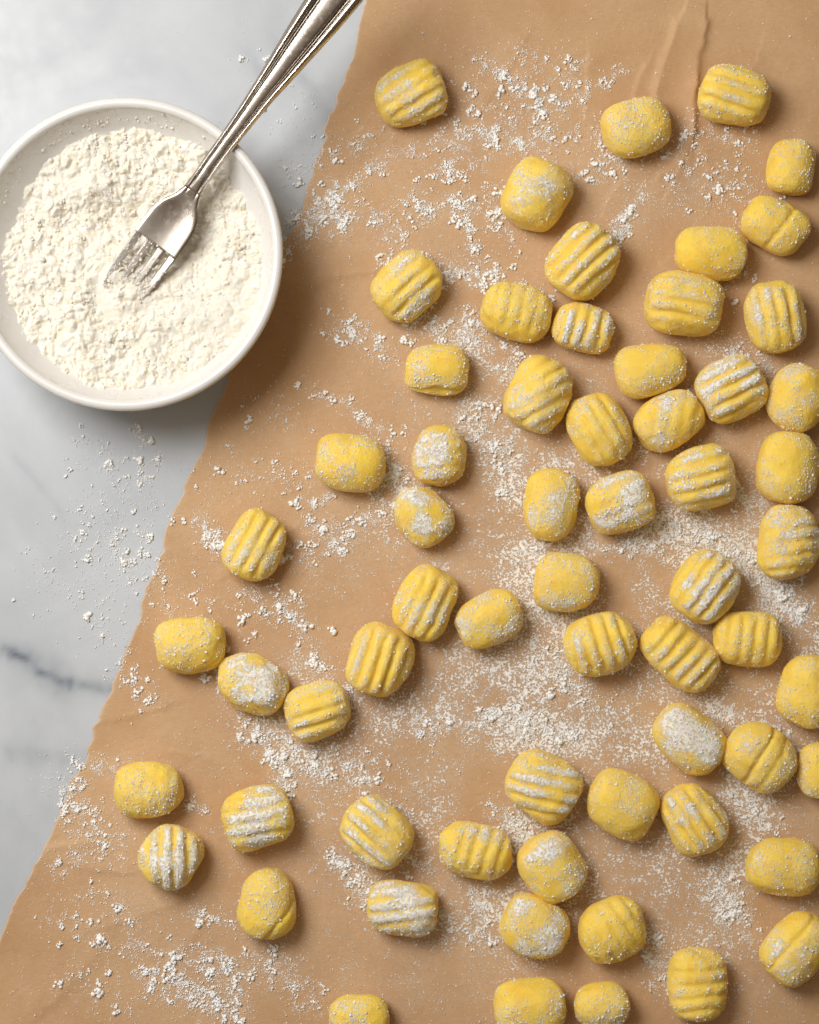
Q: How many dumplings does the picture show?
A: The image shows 63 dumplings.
